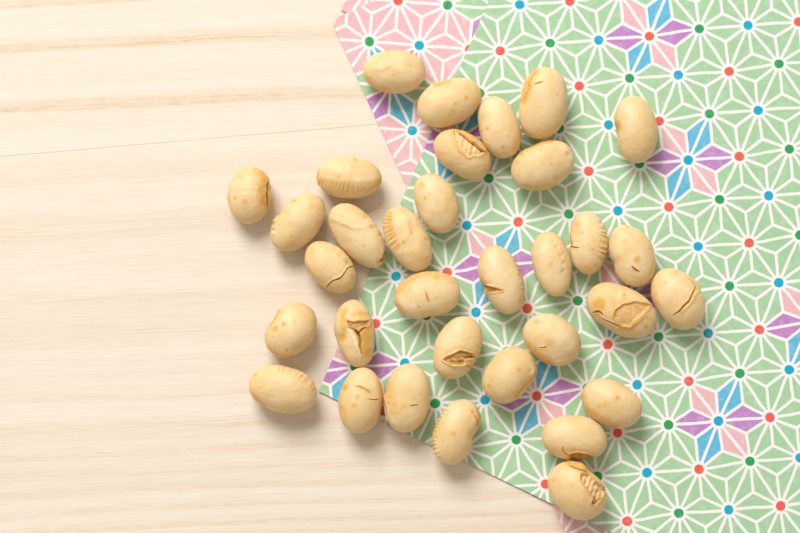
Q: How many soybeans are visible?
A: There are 33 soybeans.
